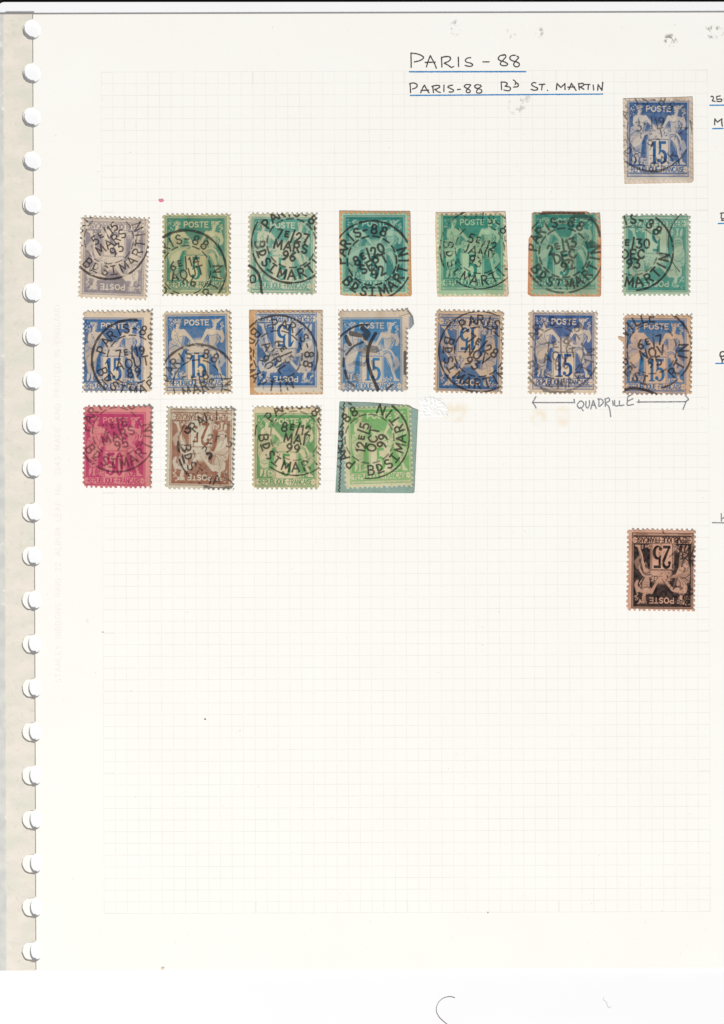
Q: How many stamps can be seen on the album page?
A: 20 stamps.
